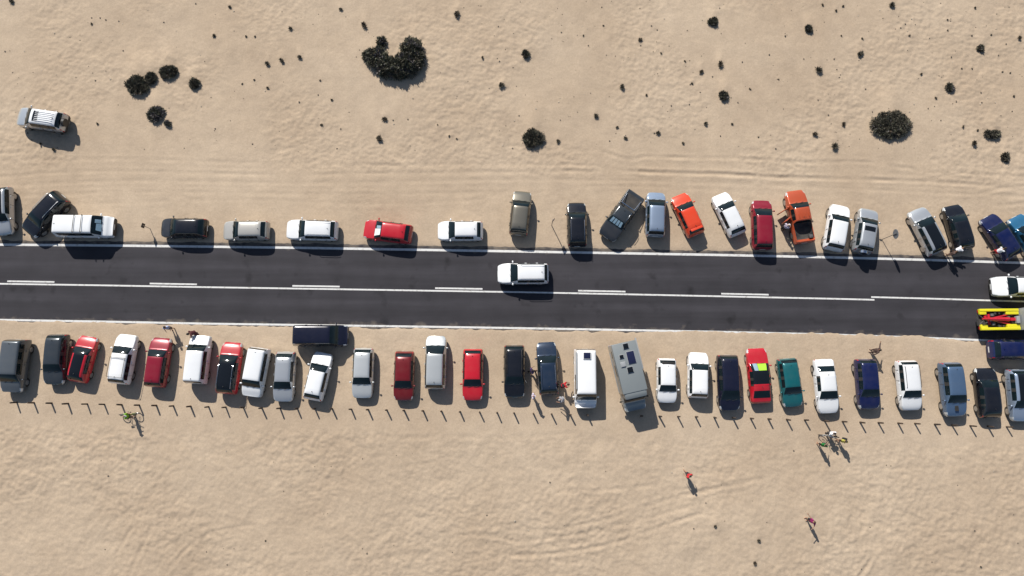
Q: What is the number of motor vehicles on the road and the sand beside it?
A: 57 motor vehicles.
